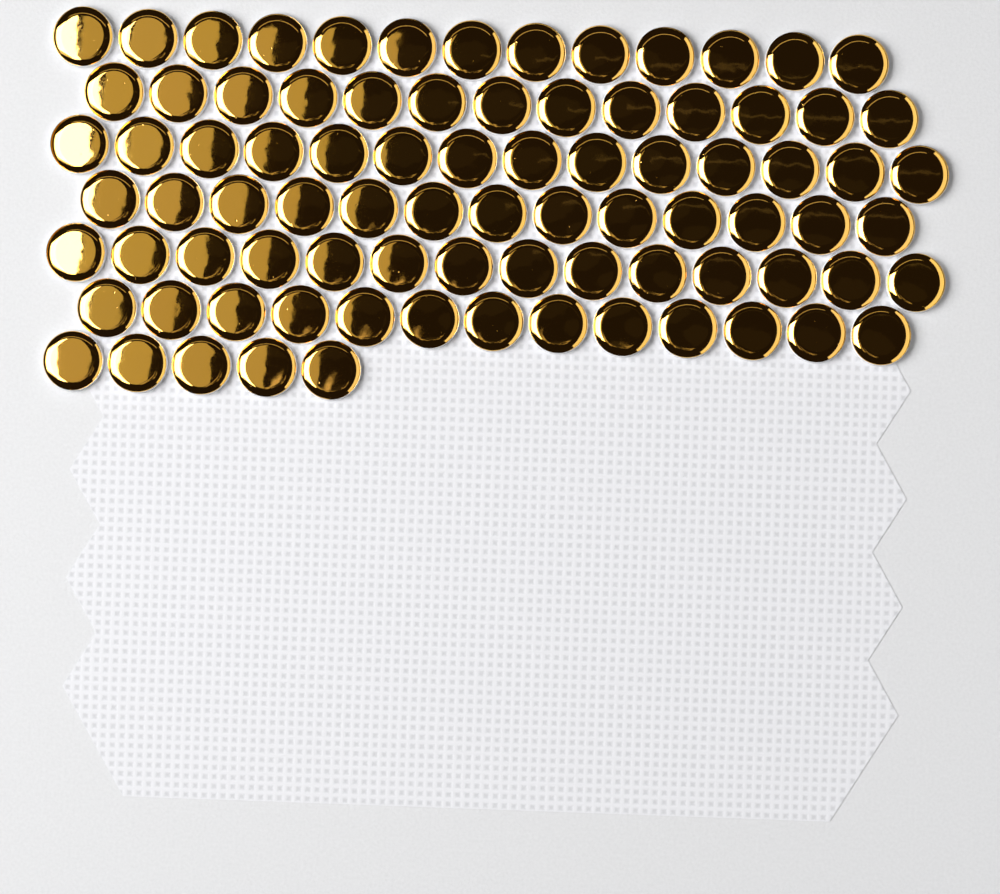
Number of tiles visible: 85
